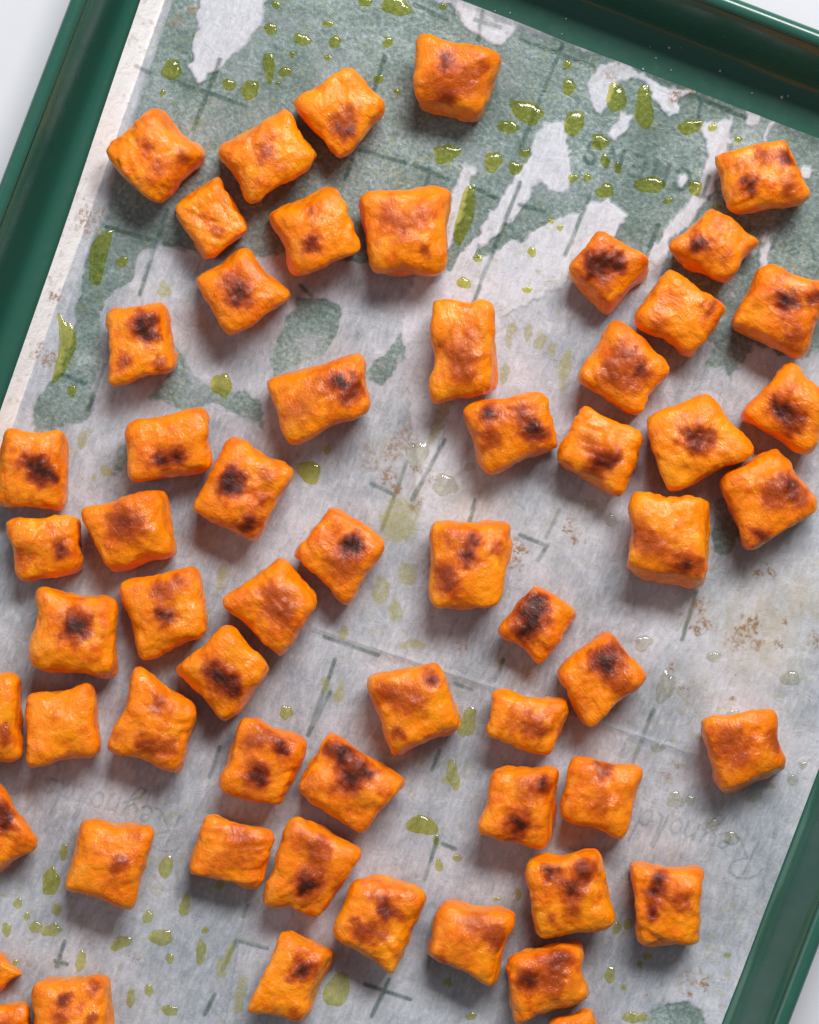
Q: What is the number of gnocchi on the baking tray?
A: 60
